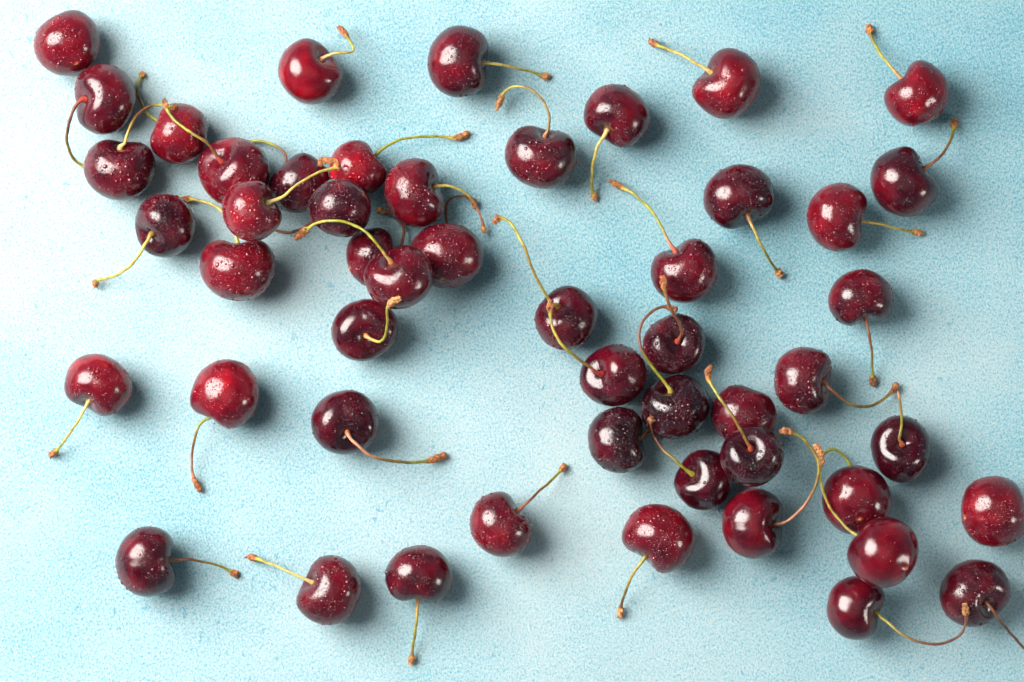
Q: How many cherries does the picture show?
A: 51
